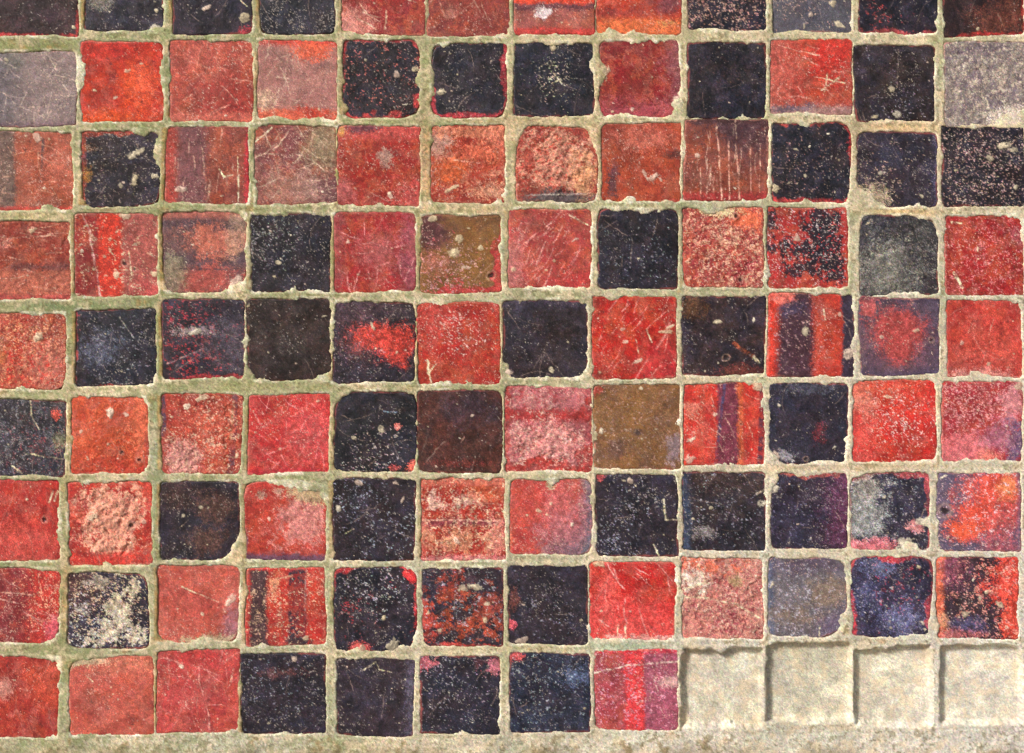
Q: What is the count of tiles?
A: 104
